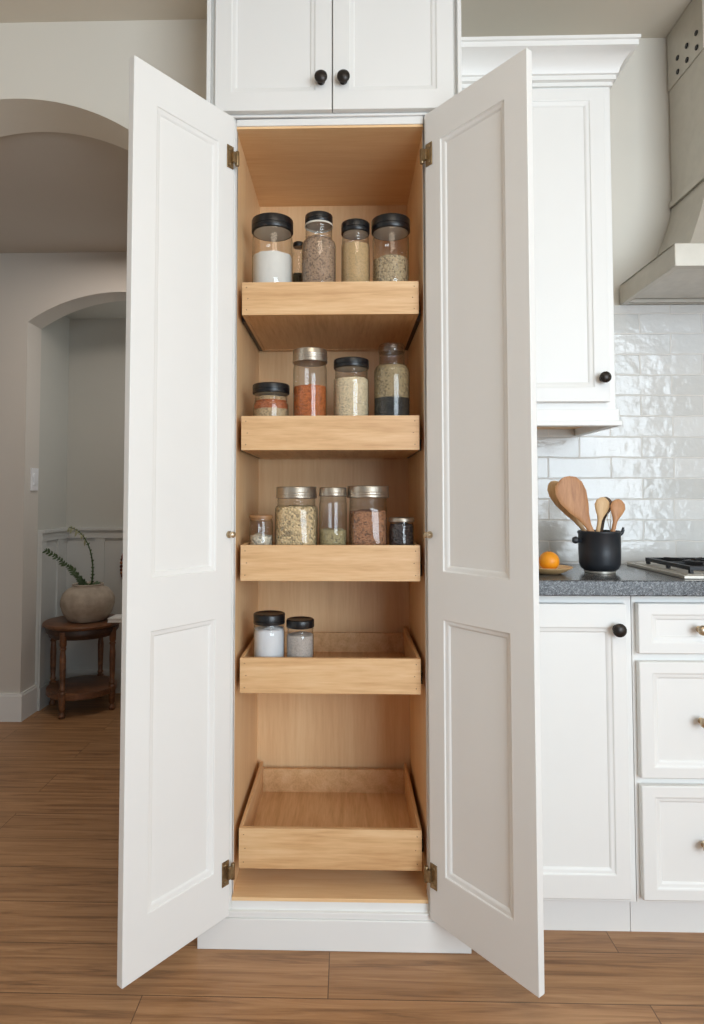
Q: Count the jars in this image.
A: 16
